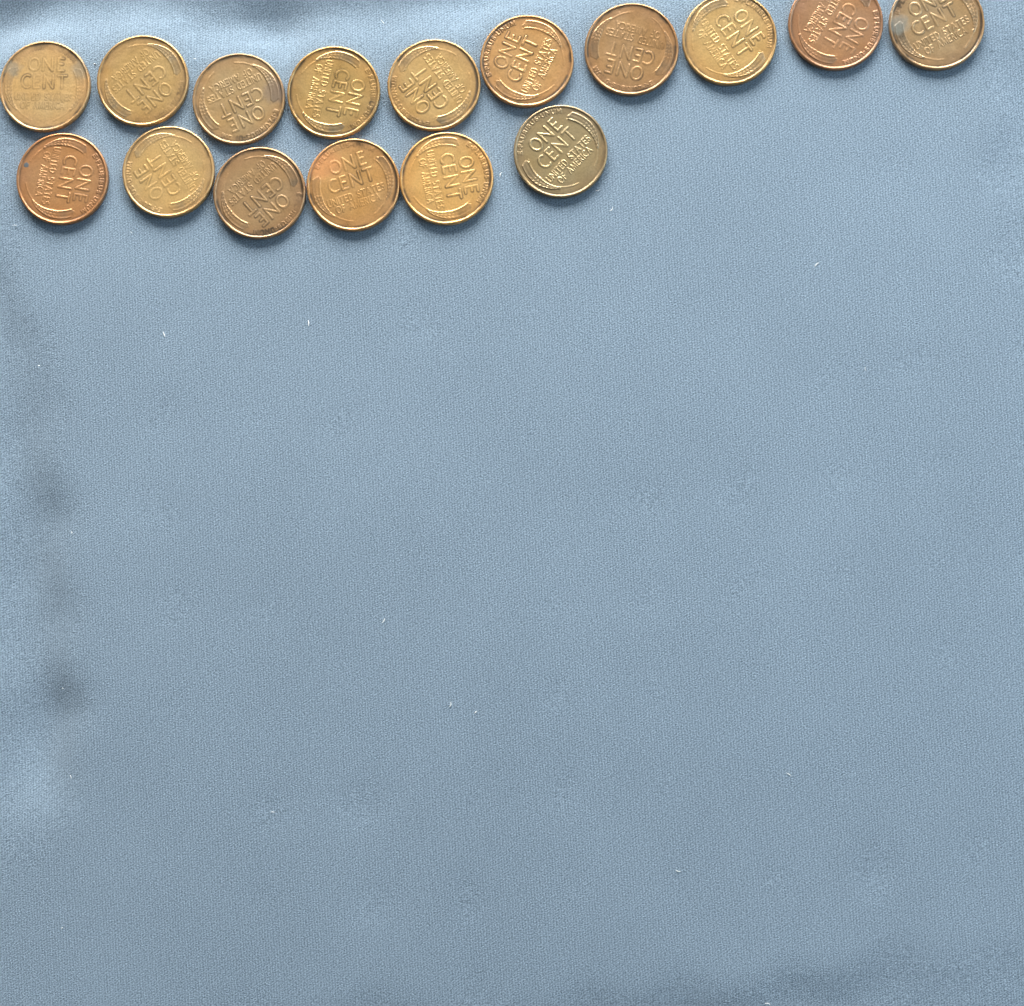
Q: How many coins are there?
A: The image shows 16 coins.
